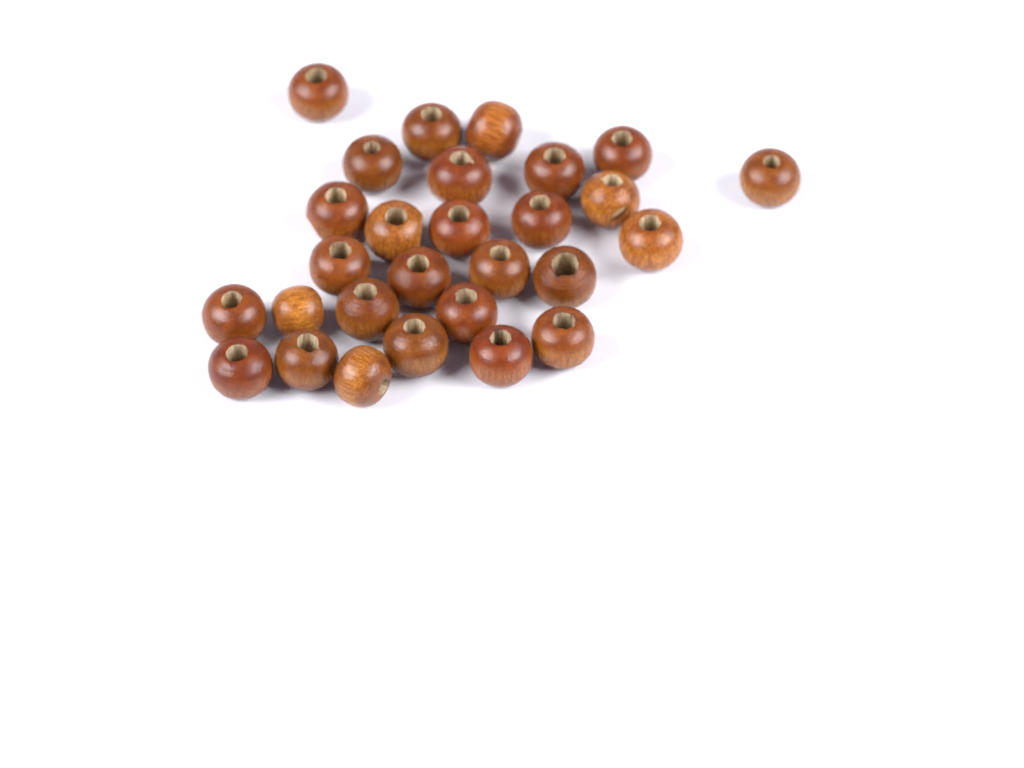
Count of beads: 28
